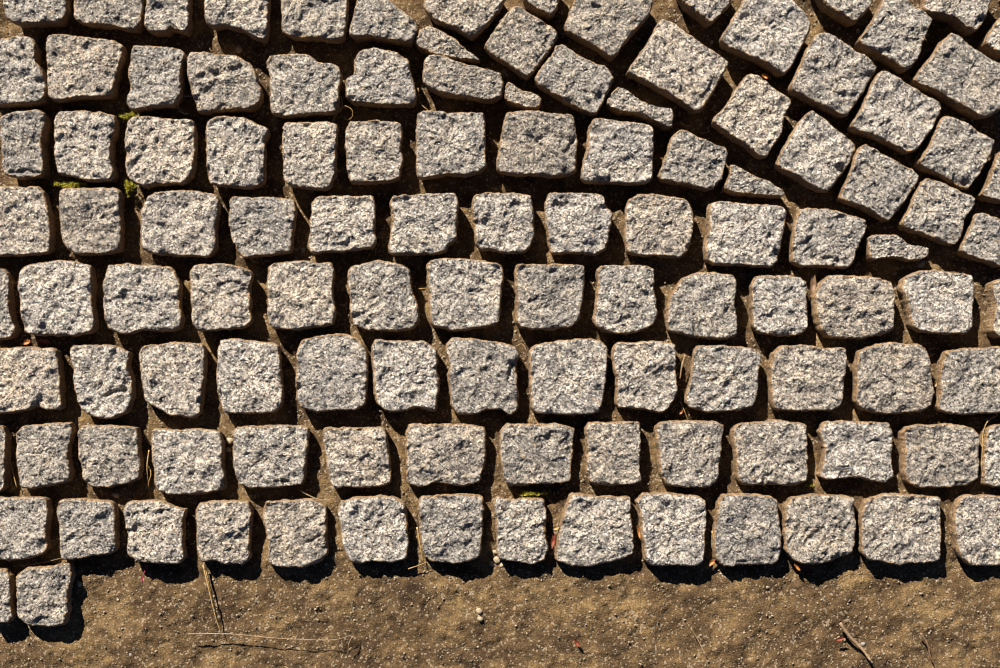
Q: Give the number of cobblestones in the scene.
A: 118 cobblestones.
